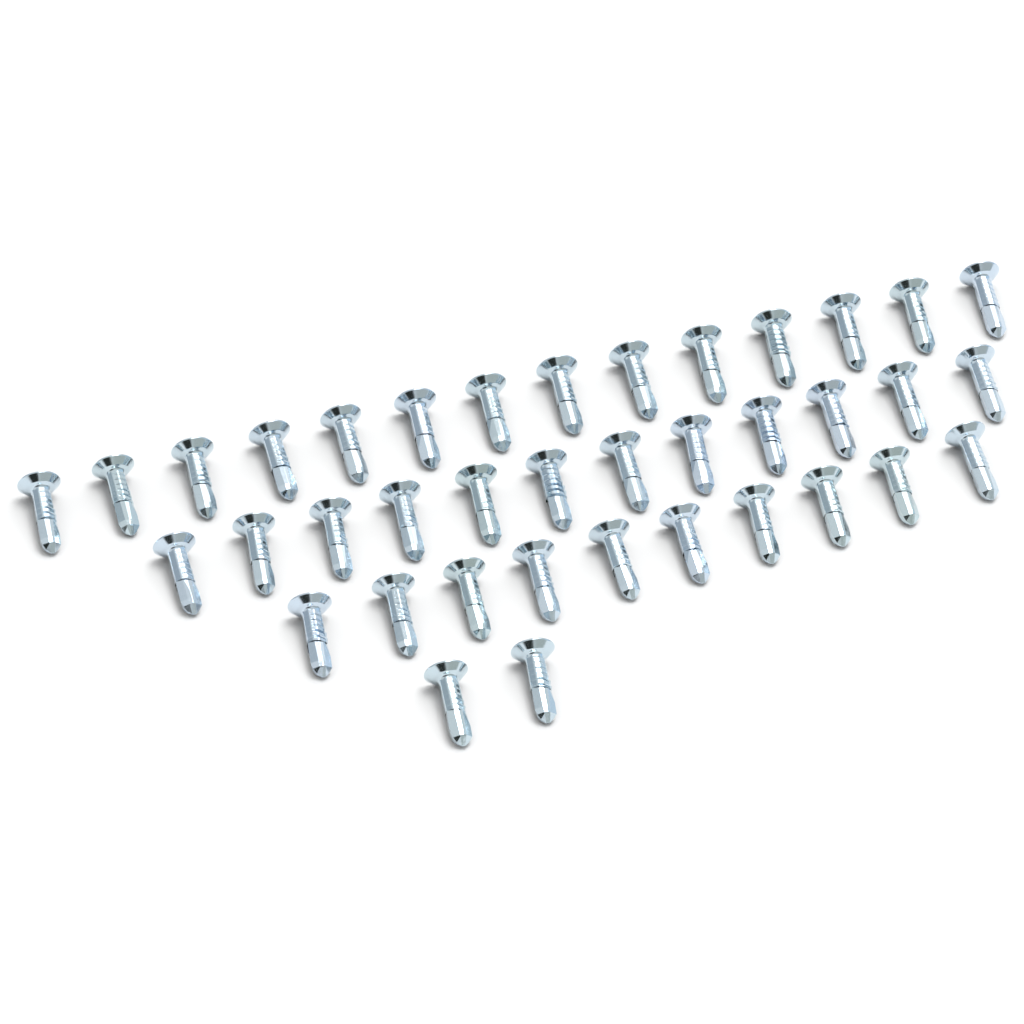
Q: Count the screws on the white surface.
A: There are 38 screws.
